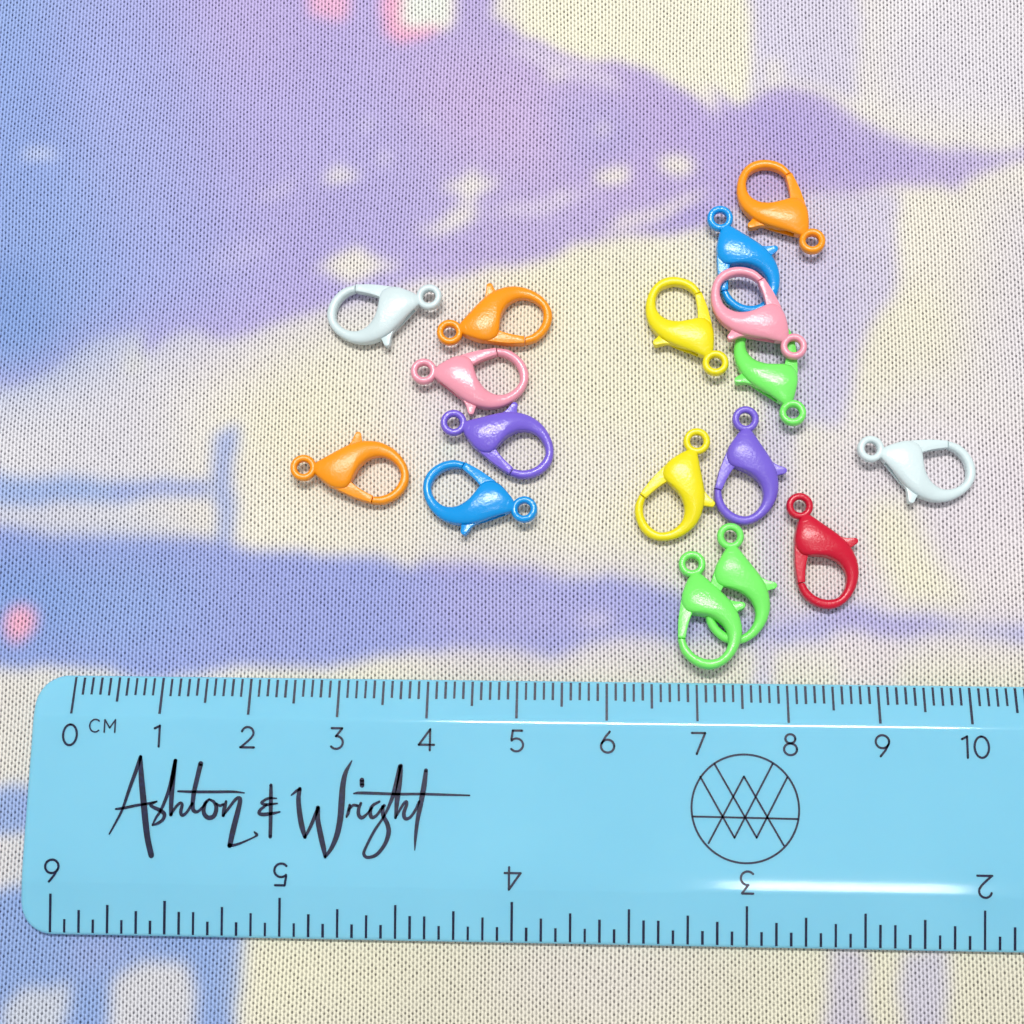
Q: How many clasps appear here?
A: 17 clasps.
